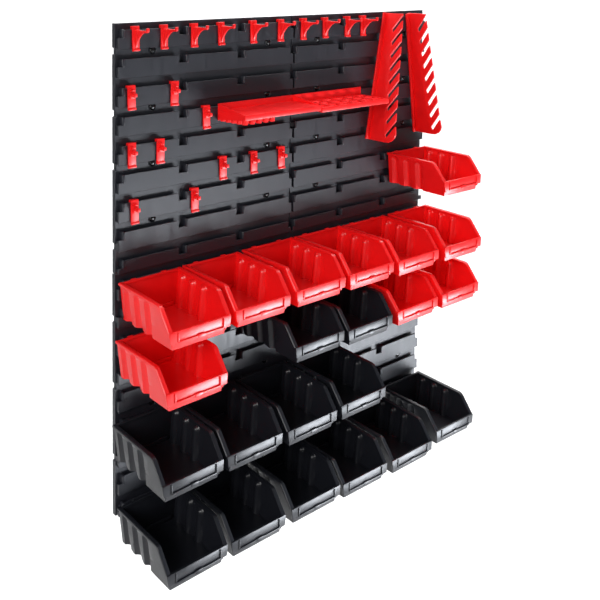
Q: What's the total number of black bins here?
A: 12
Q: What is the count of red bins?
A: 10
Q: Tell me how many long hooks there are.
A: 10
